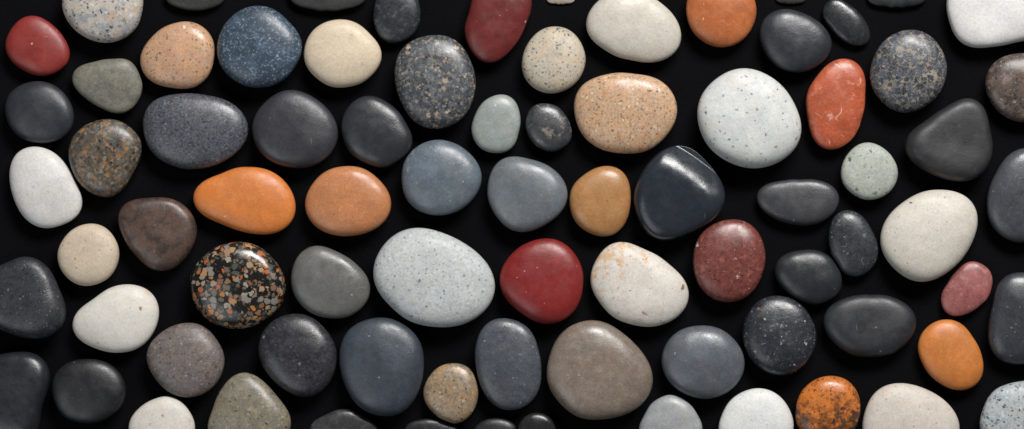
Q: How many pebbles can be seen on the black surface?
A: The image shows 81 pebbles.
